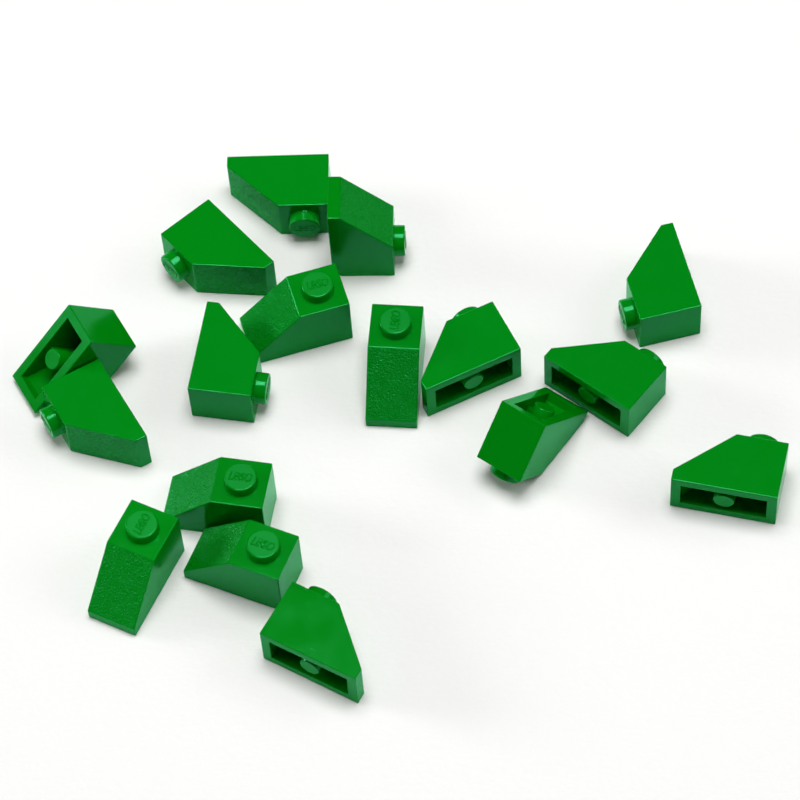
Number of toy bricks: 17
